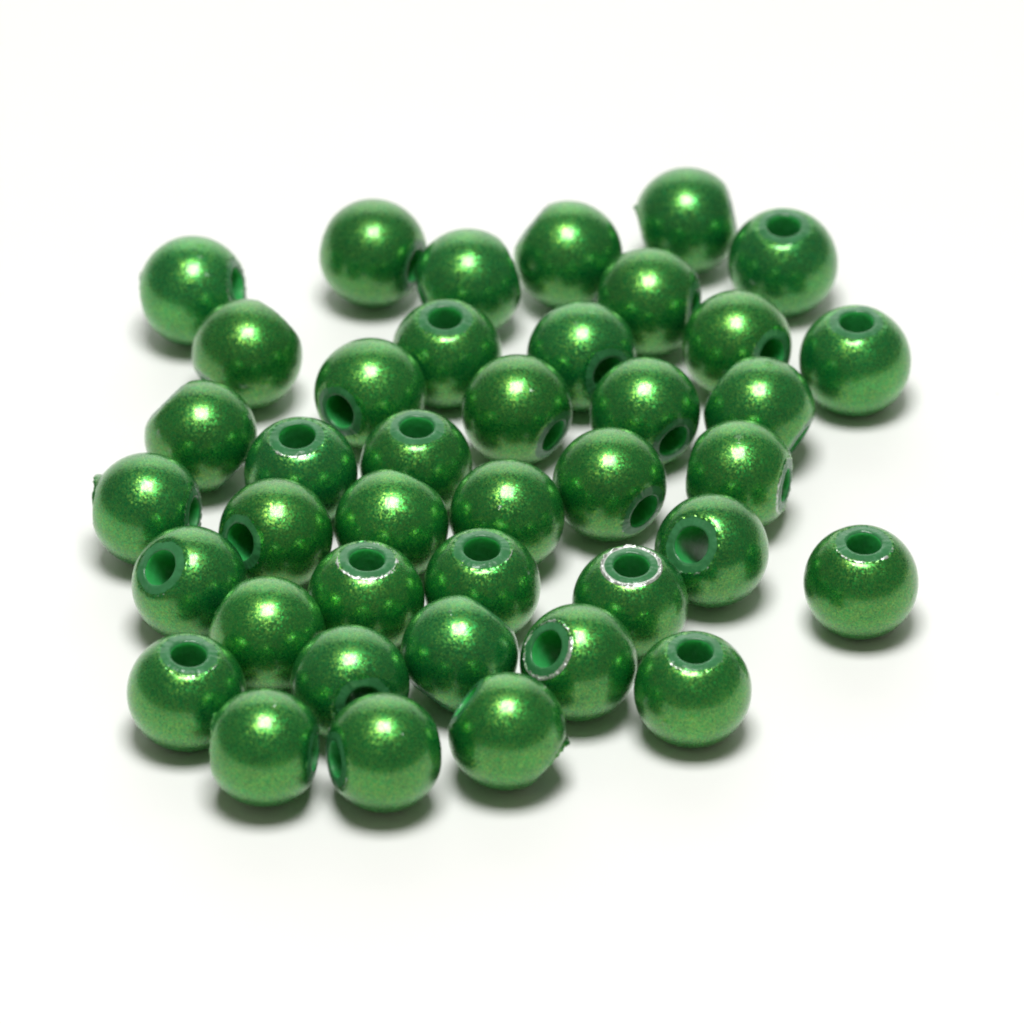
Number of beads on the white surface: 40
